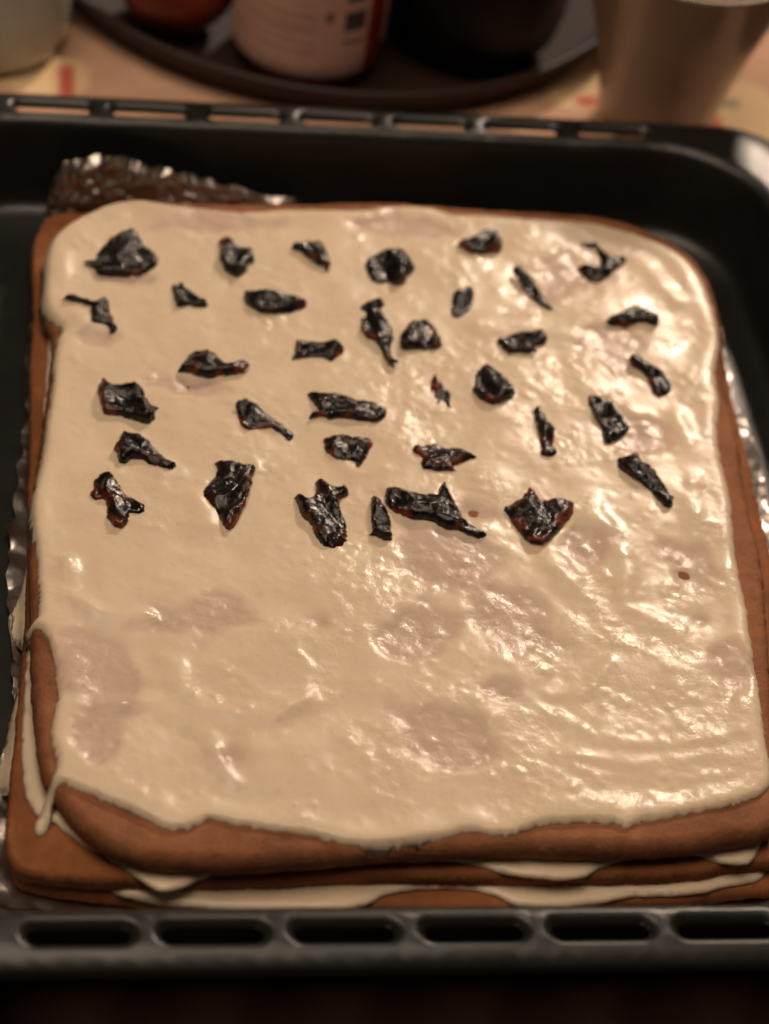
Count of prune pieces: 35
